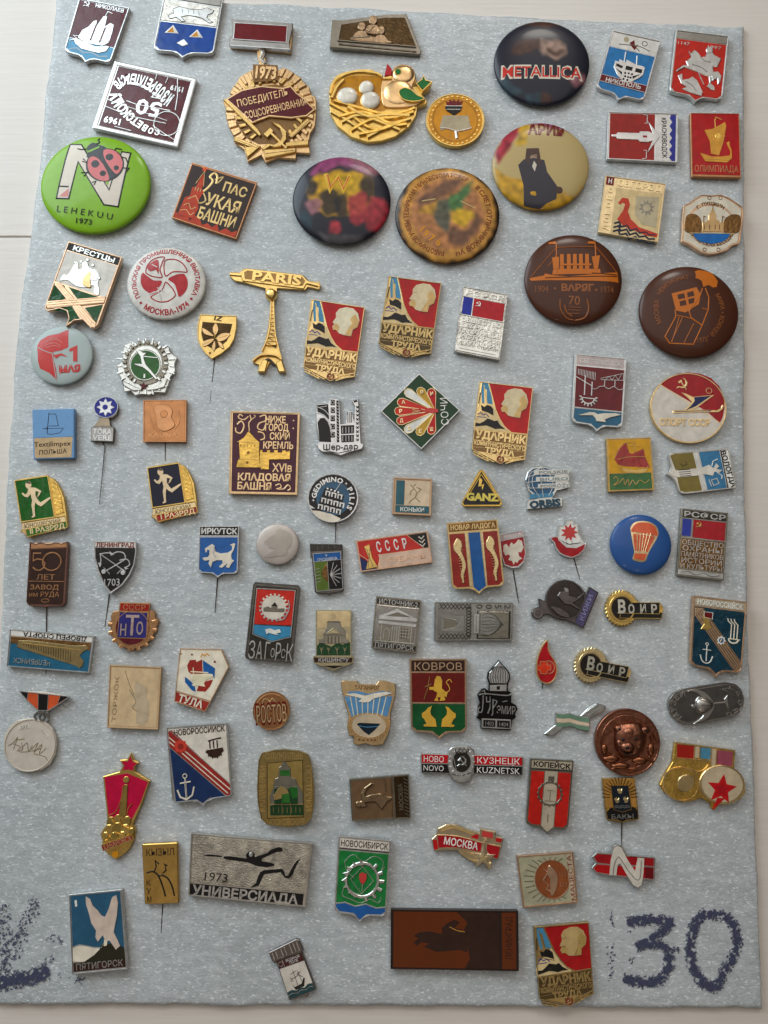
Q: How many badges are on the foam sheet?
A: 97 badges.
